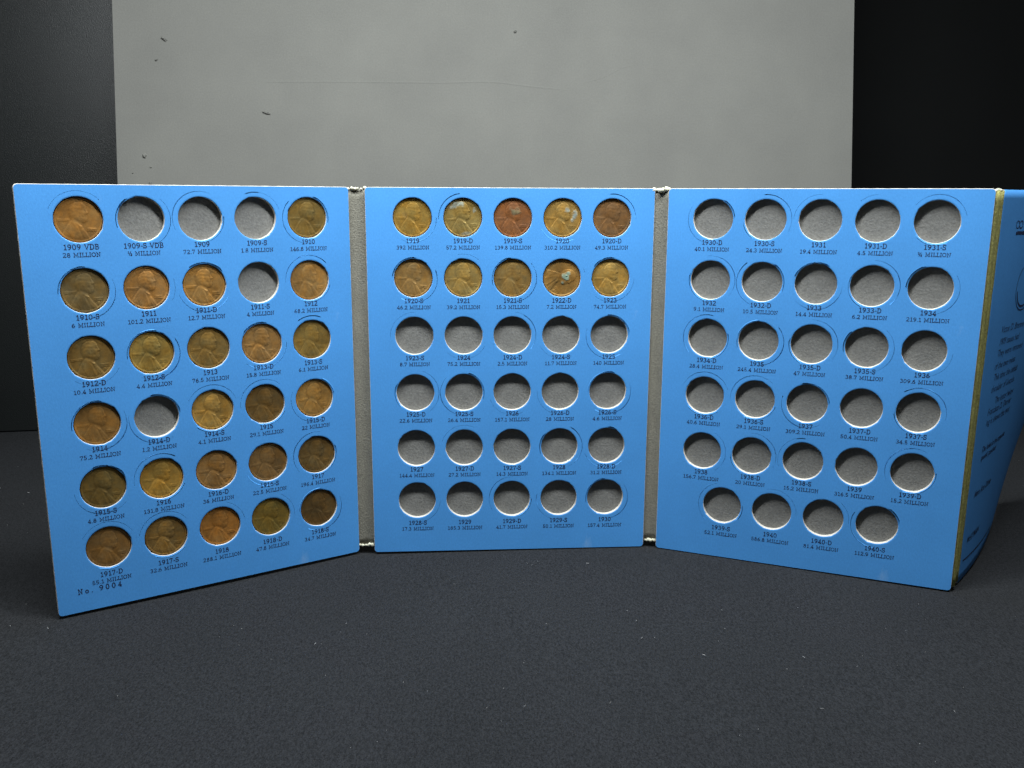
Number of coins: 35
